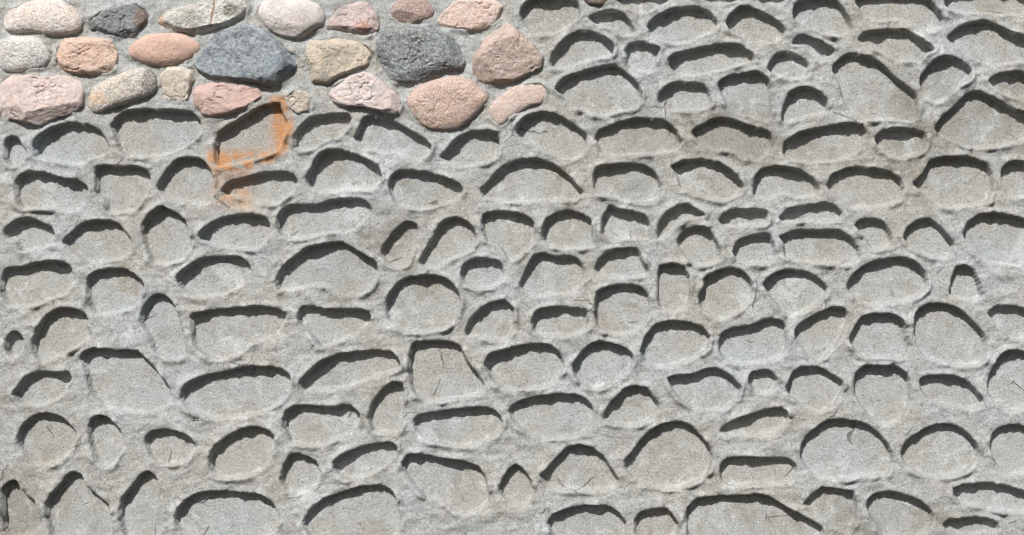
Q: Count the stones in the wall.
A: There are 23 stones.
